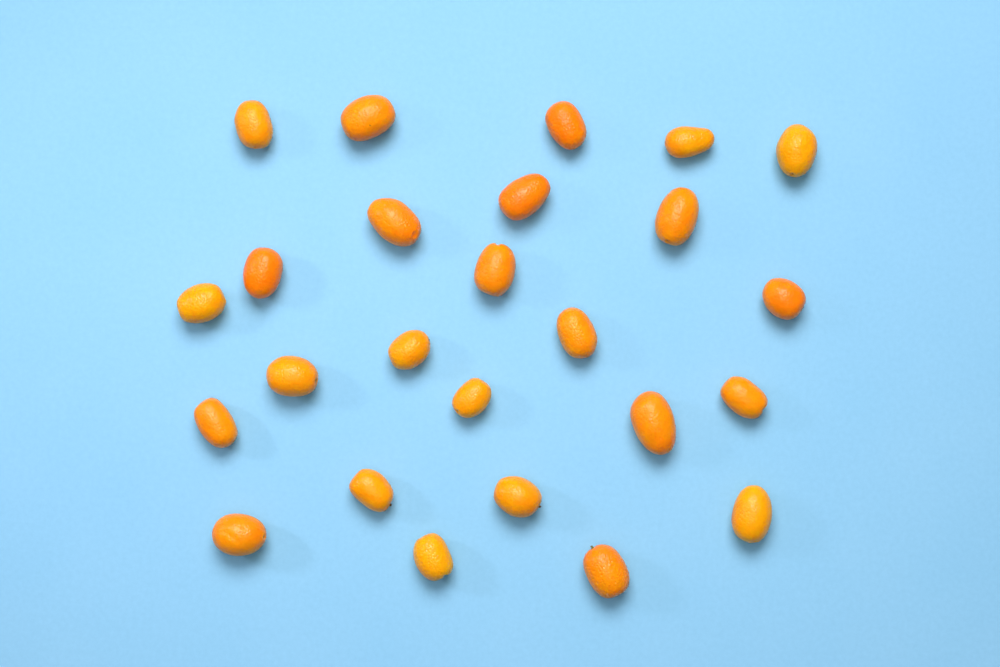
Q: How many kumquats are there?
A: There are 25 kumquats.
